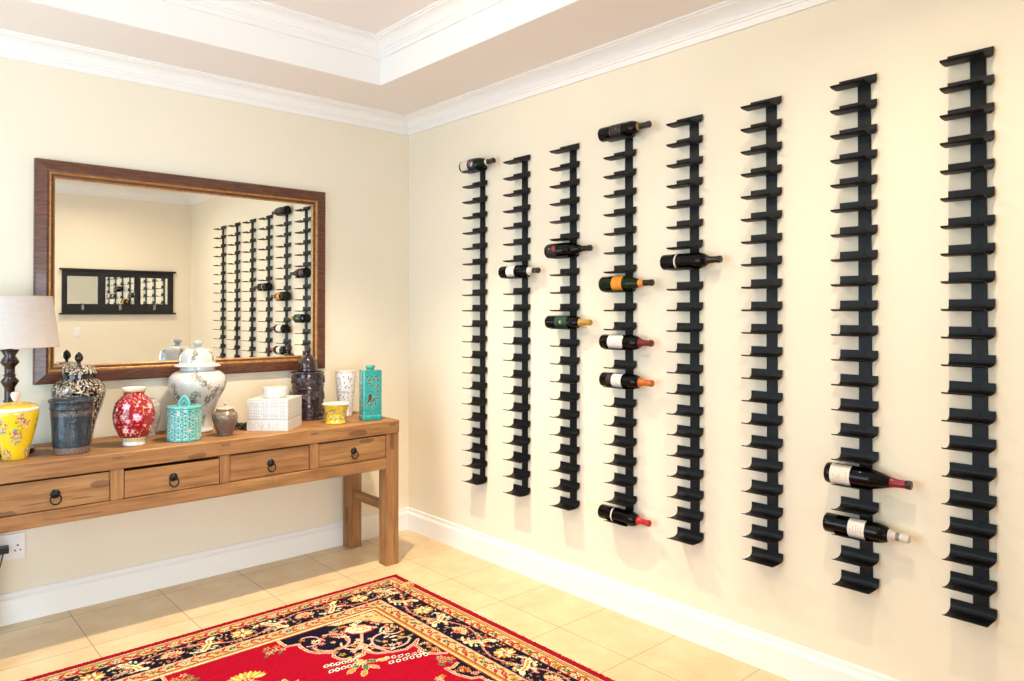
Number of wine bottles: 12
